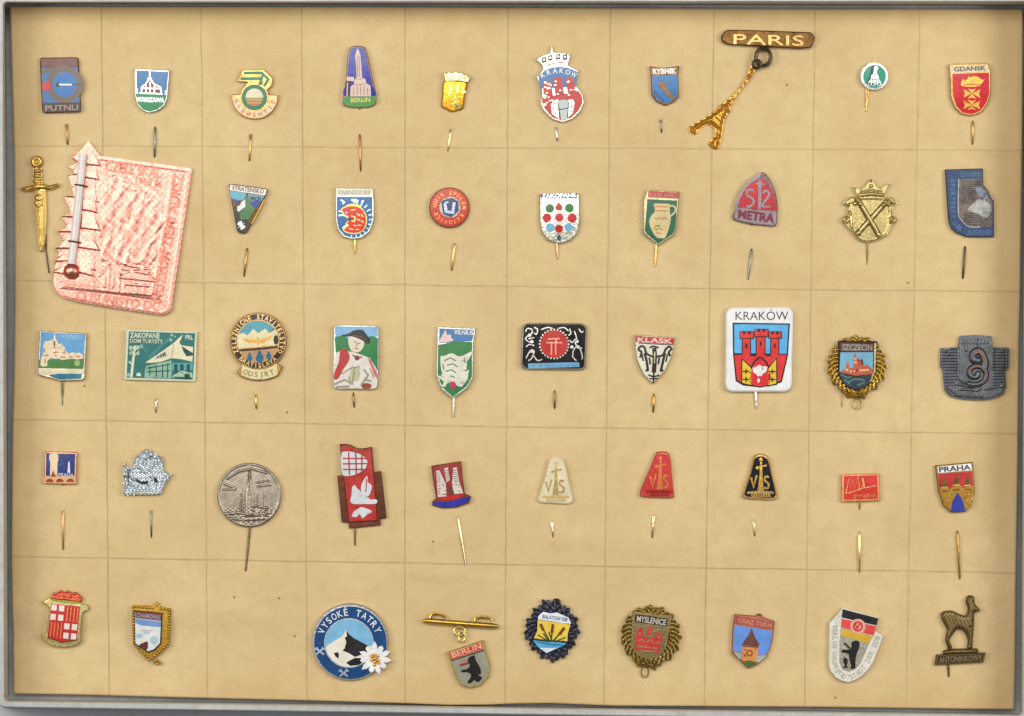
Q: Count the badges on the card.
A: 49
